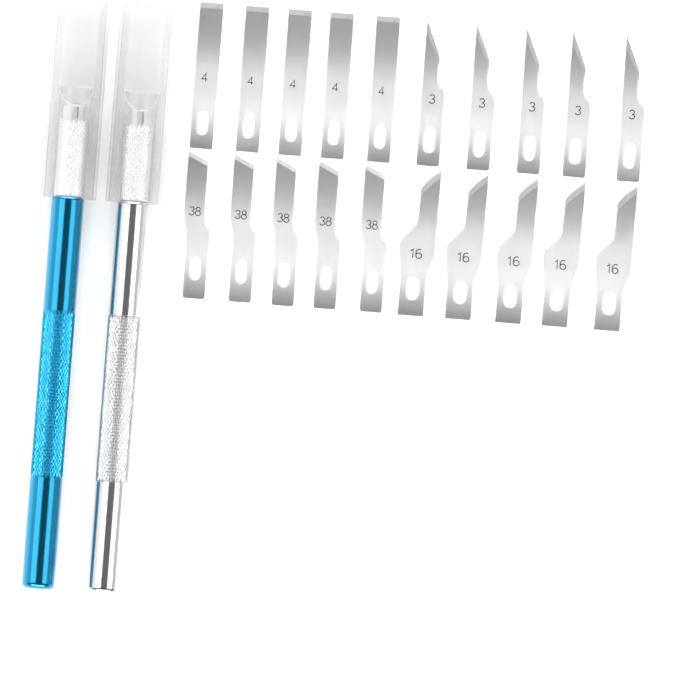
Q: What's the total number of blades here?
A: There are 20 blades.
